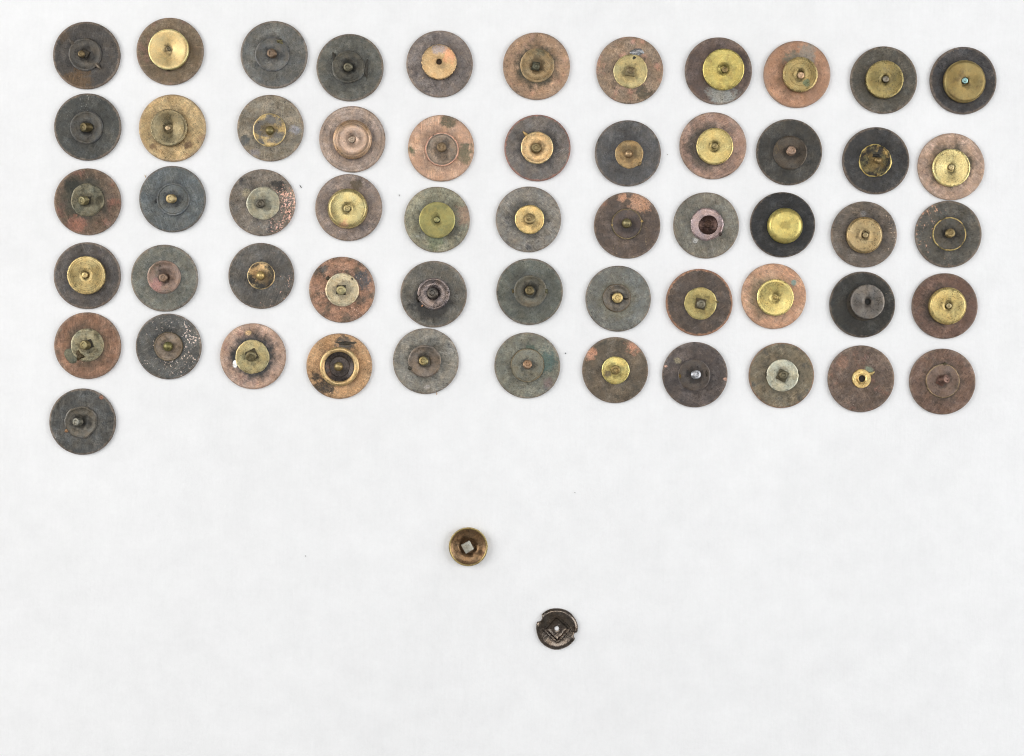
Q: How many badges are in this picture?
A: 56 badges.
